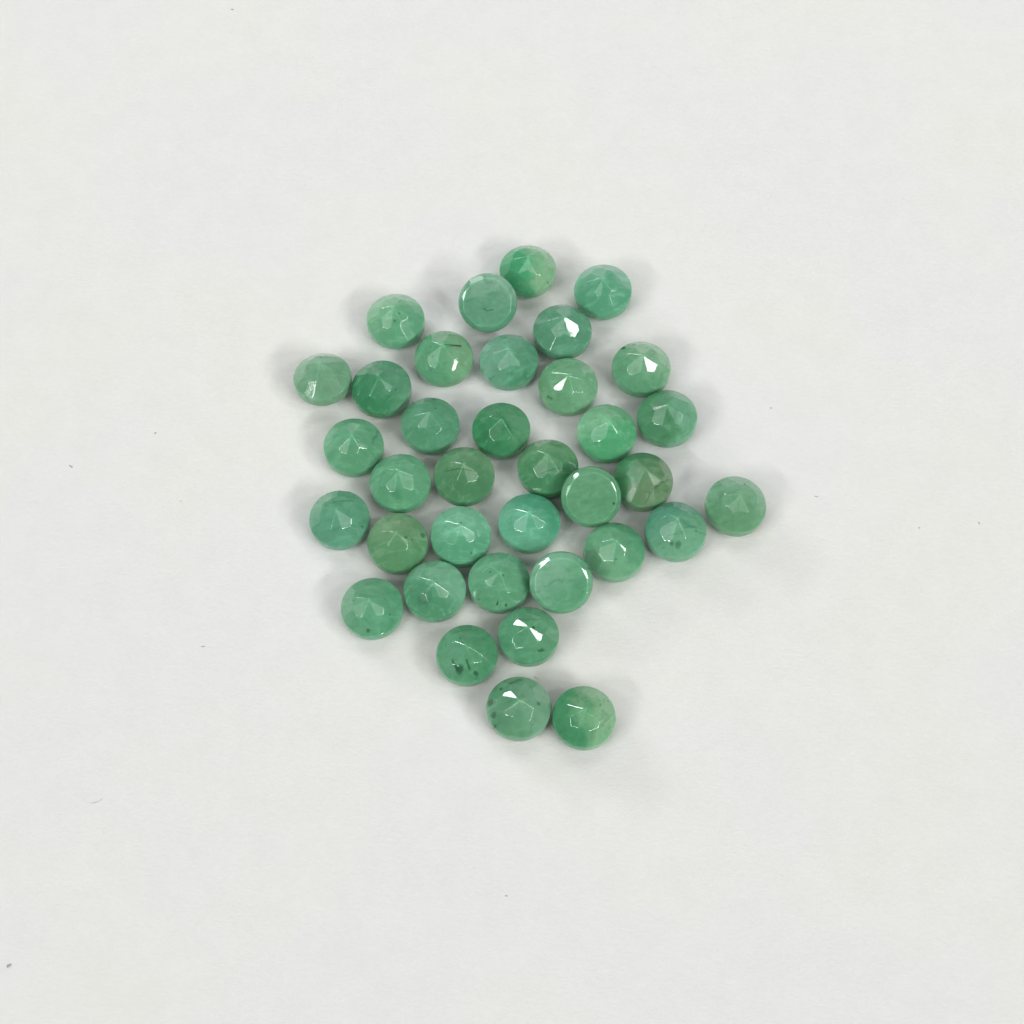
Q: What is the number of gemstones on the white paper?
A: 36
